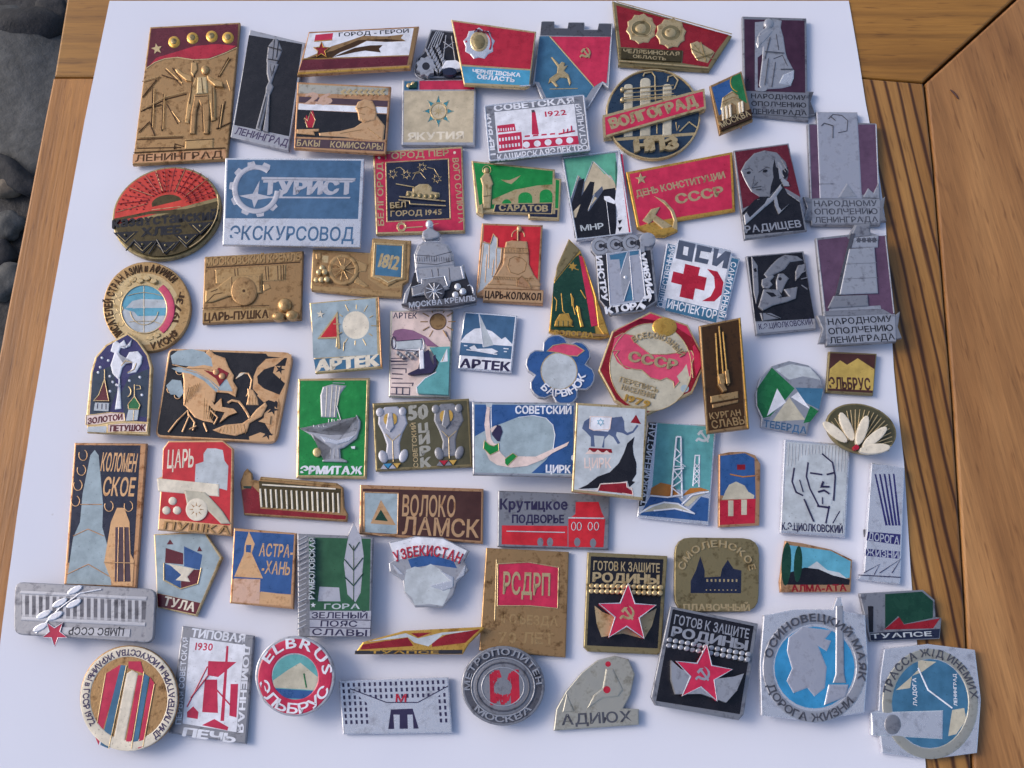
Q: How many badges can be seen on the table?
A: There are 75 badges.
